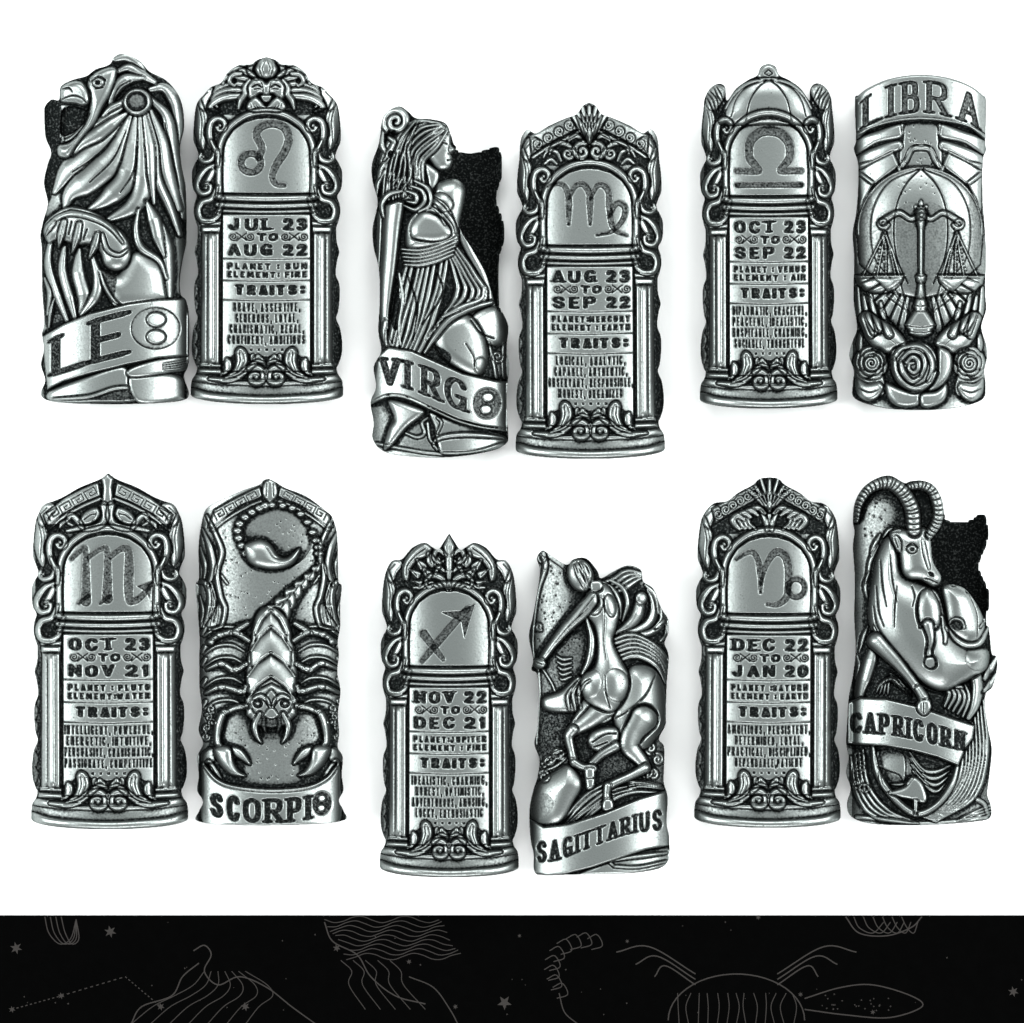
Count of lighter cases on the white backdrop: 12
